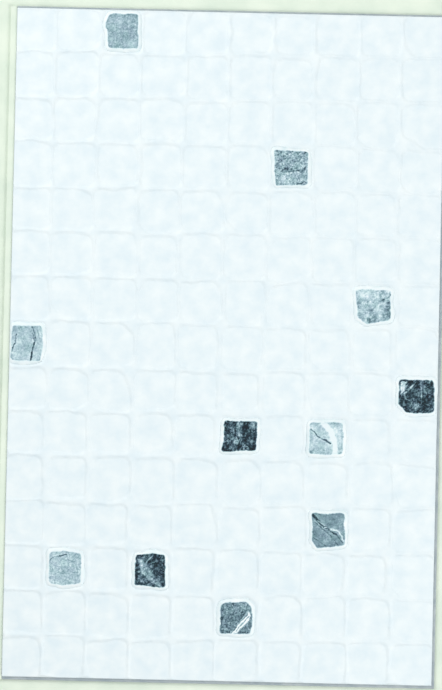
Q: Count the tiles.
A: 11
